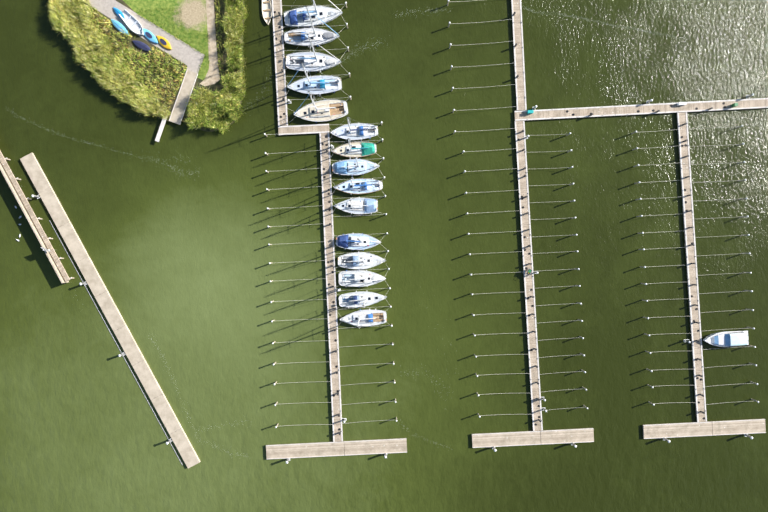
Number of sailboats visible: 15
